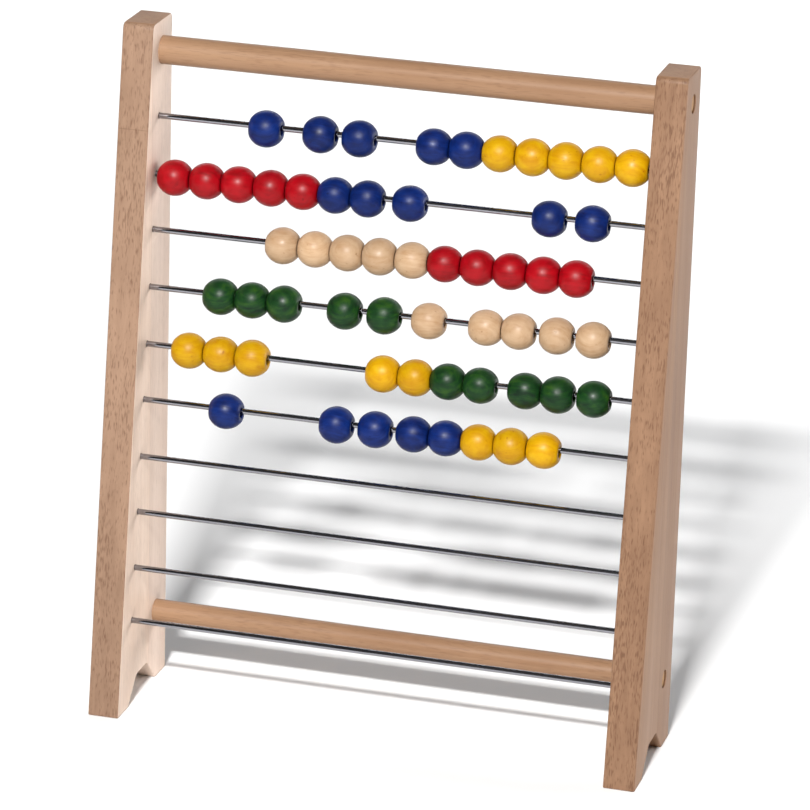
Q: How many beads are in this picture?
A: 58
